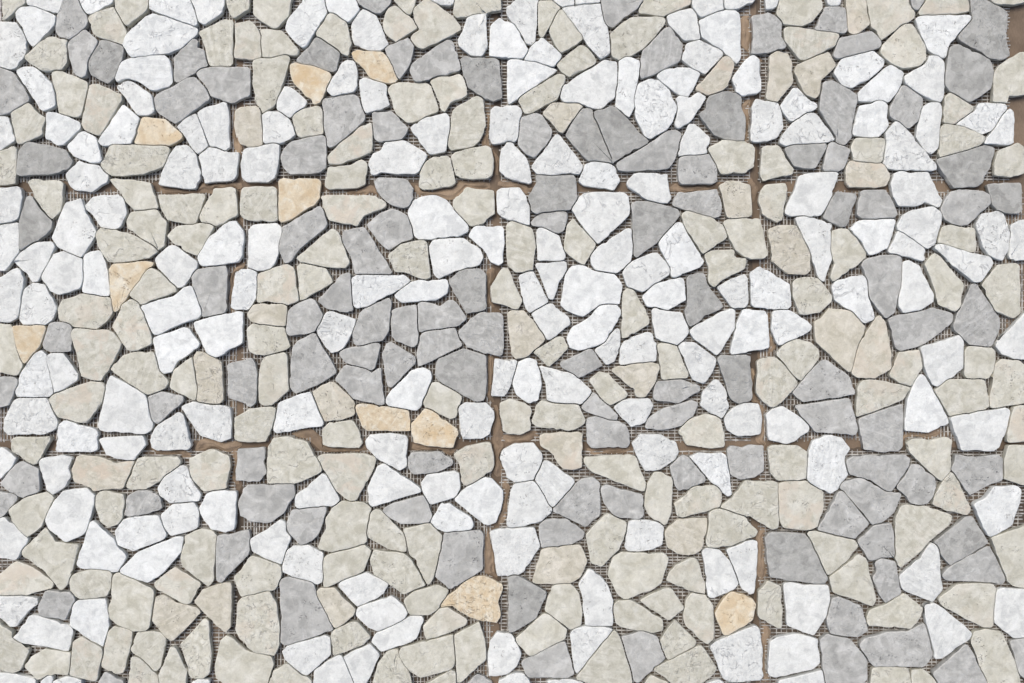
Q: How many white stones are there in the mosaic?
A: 200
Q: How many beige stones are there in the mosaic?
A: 194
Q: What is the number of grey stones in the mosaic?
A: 116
